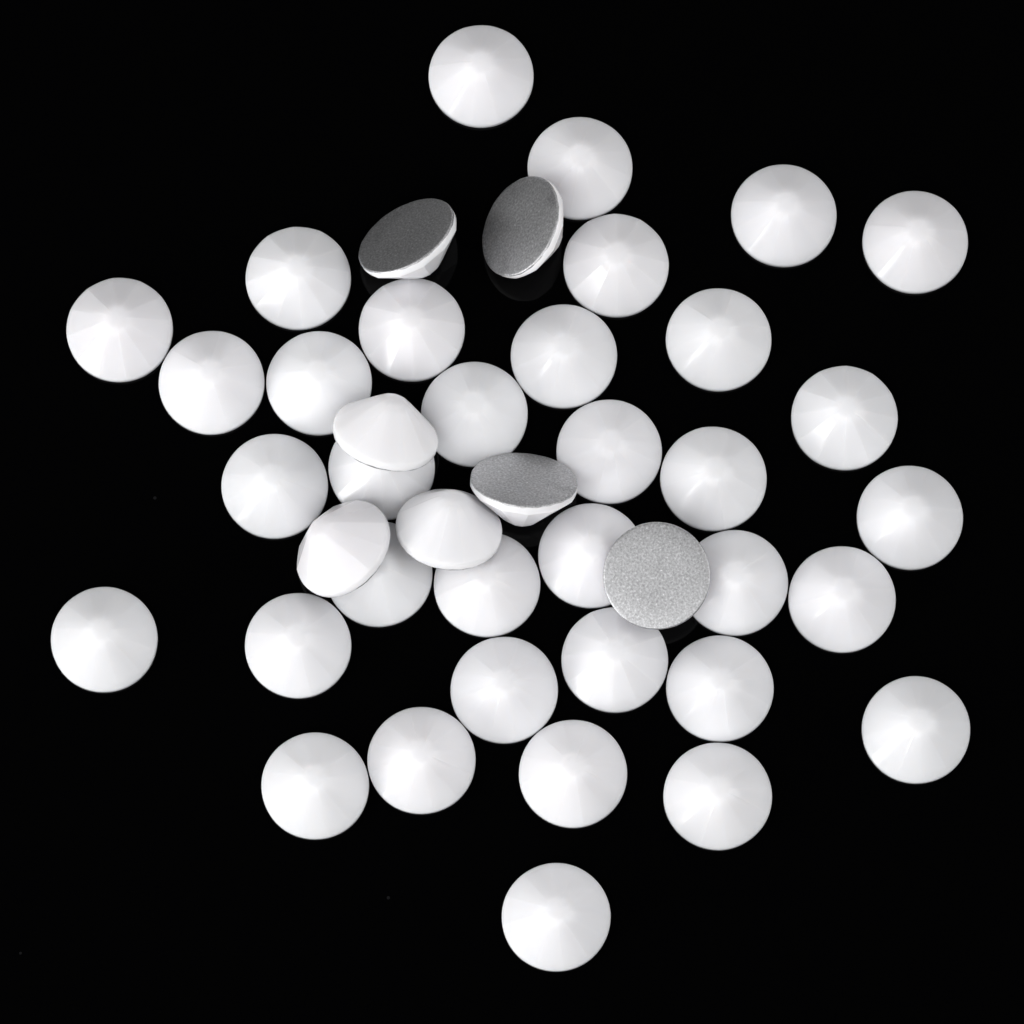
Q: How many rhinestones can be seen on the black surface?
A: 42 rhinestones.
